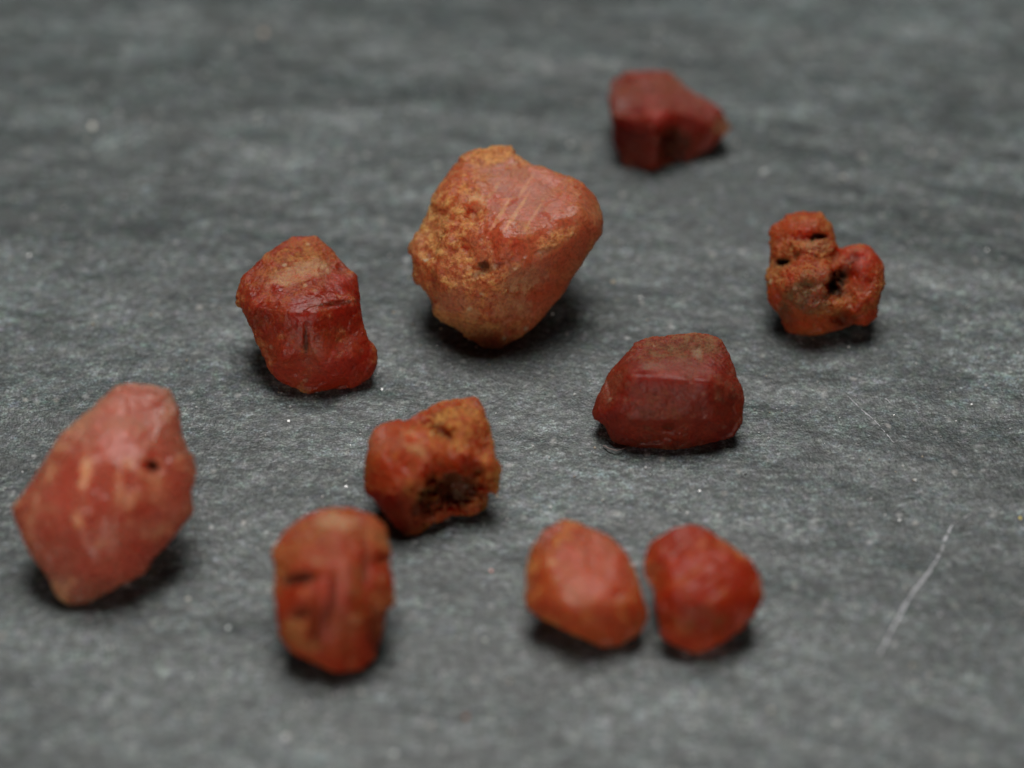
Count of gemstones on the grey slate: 10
